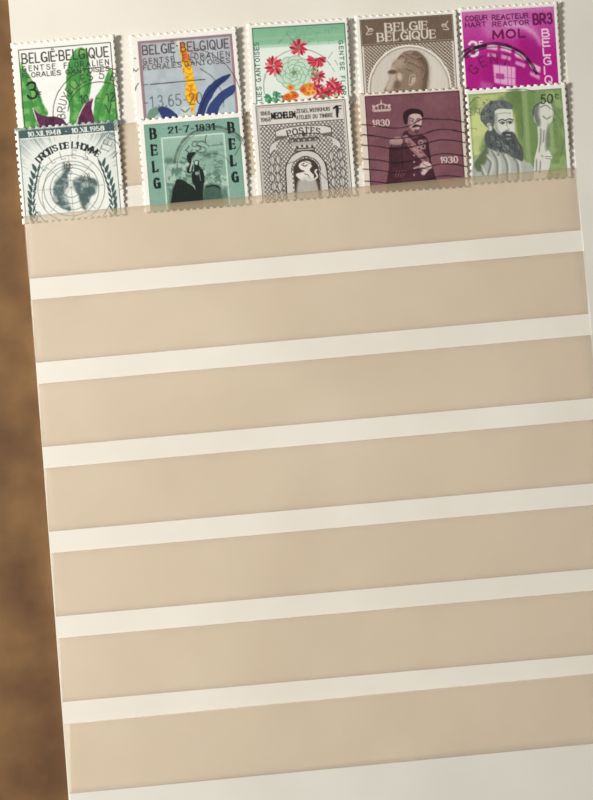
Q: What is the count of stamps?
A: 10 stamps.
